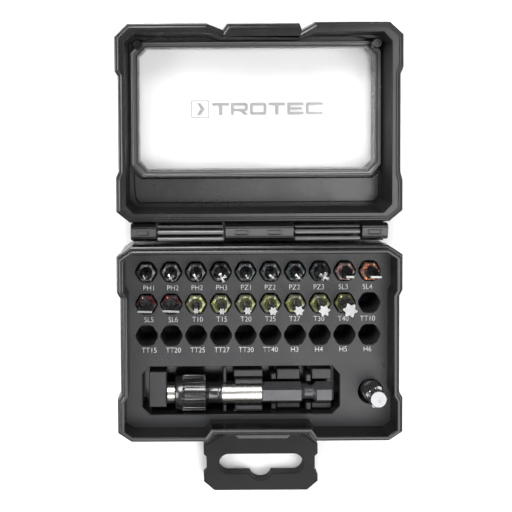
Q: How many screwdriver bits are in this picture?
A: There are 19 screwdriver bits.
